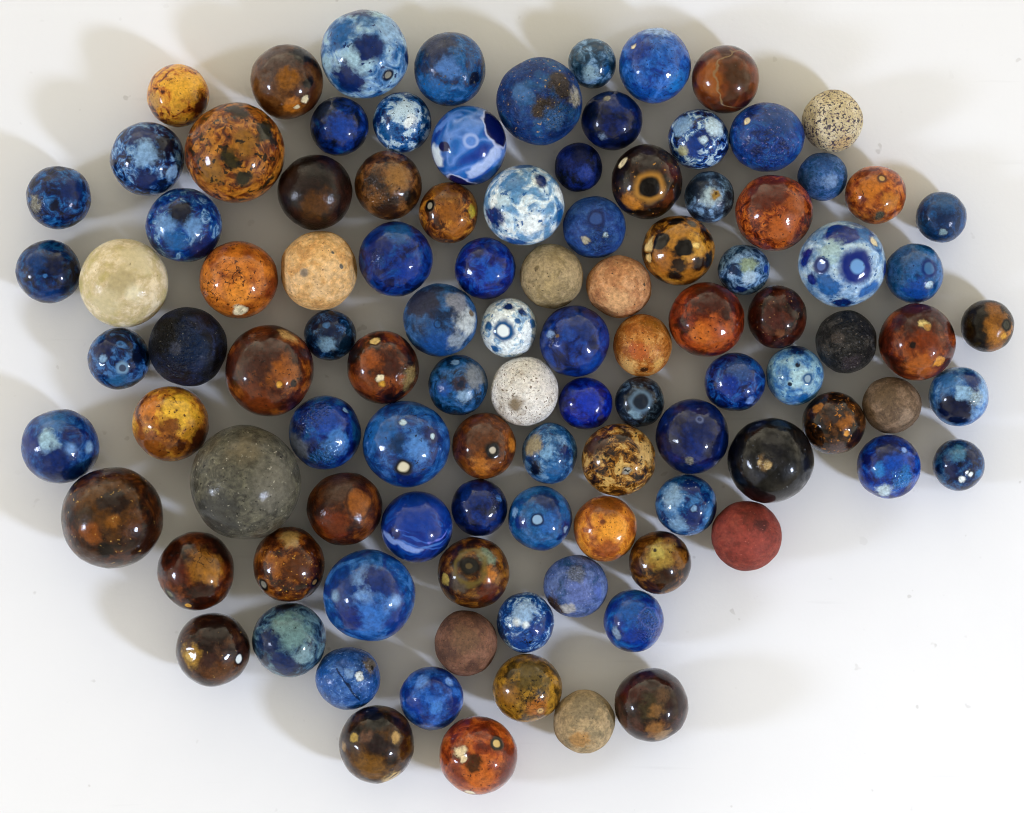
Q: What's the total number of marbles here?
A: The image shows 104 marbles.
